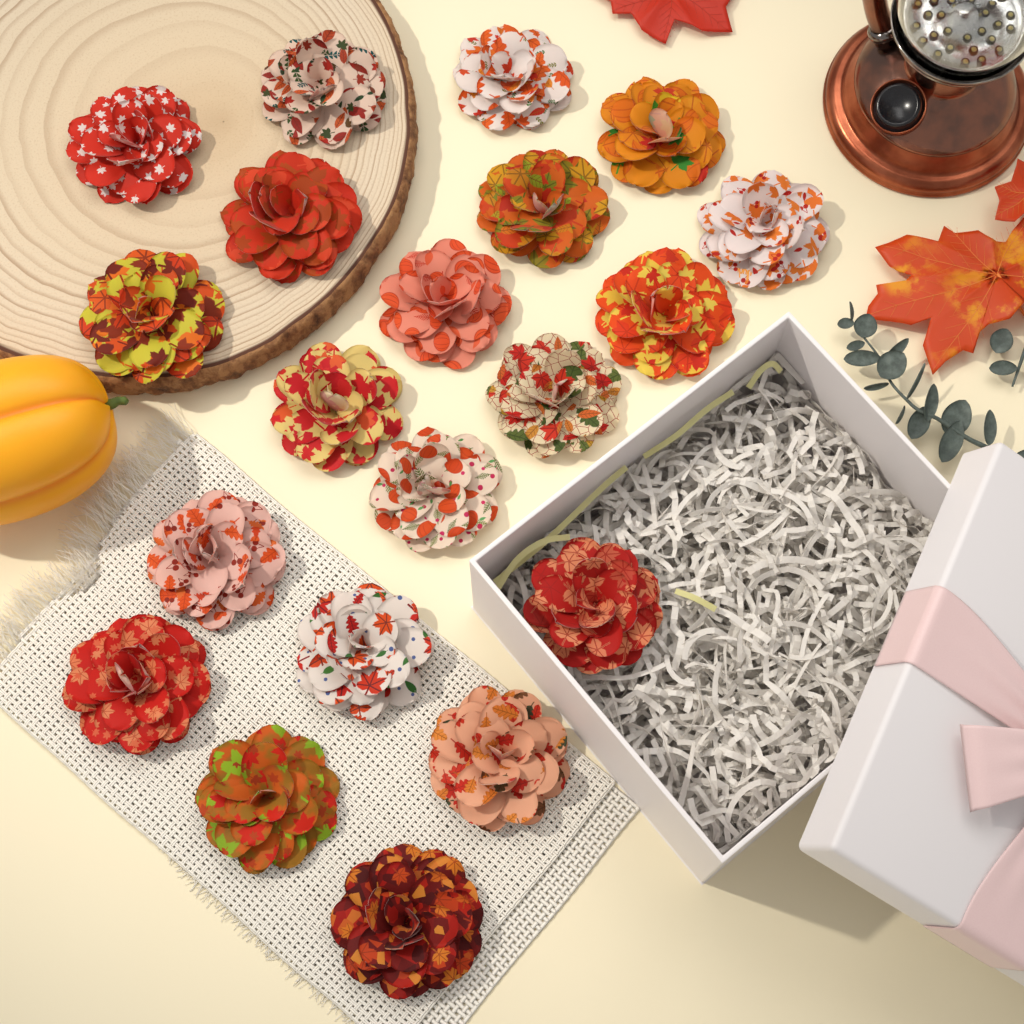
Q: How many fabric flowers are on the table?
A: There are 20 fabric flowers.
